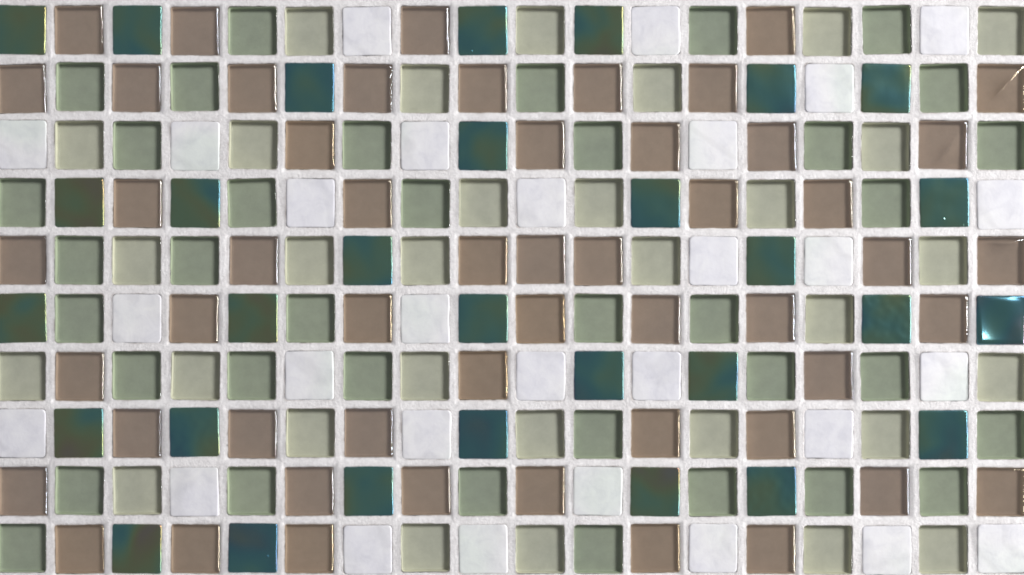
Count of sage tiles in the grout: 68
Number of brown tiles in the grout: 53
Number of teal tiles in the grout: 30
